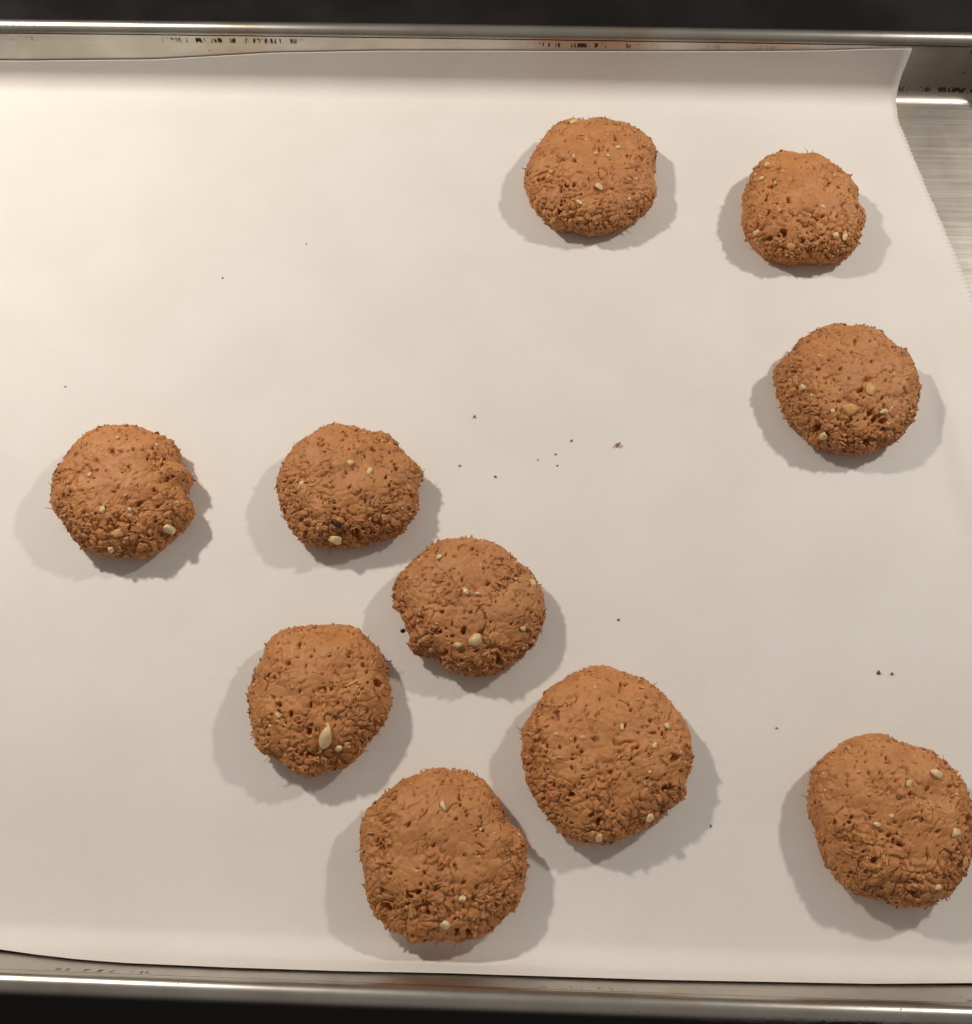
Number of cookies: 10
